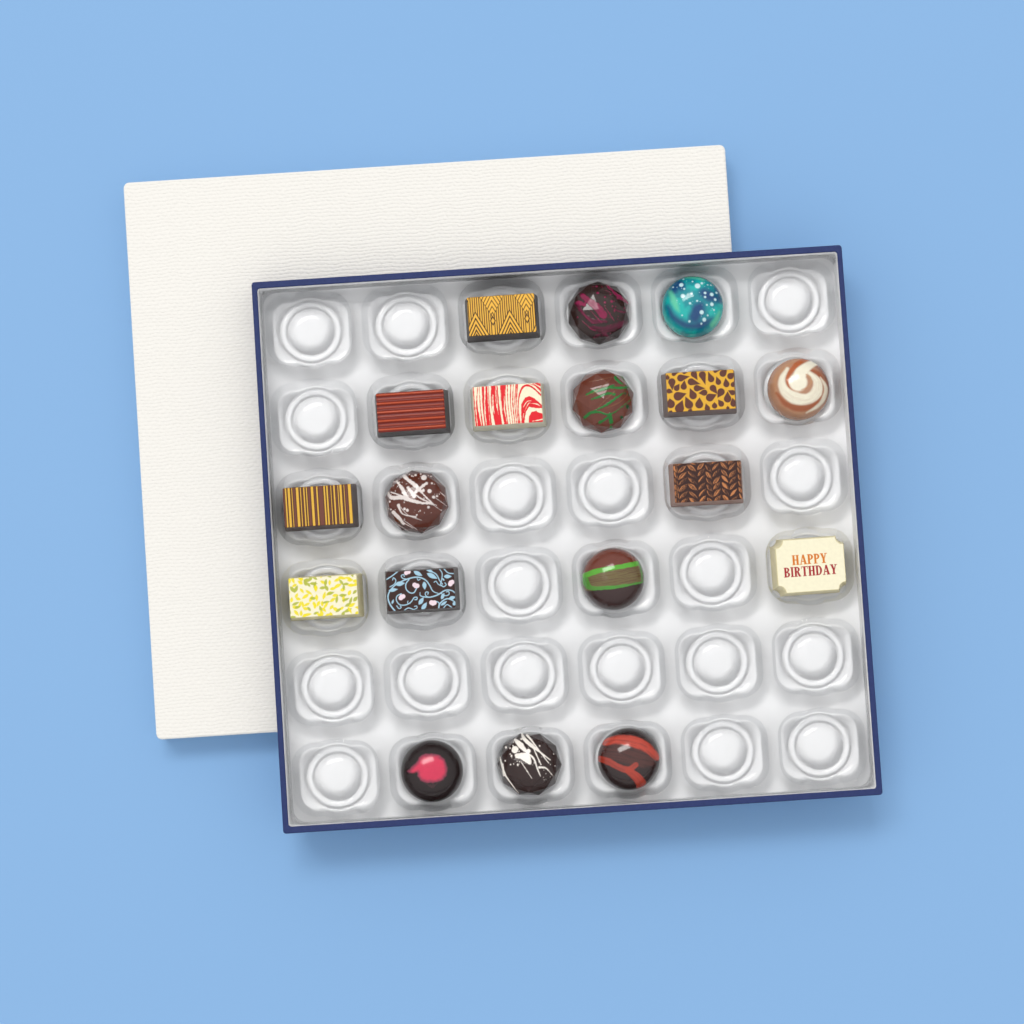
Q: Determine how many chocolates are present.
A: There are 18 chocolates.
